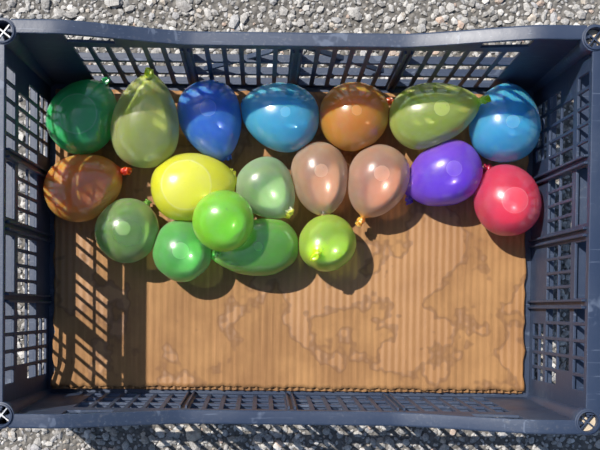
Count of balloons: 19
